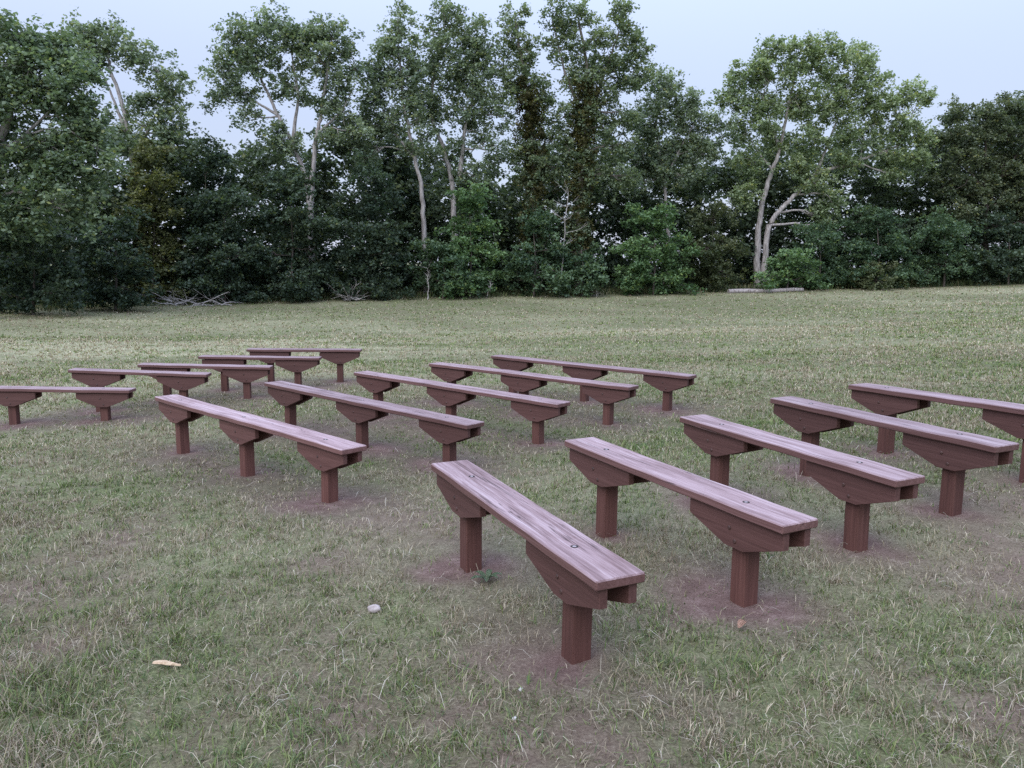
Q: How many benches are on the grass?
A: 15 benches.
